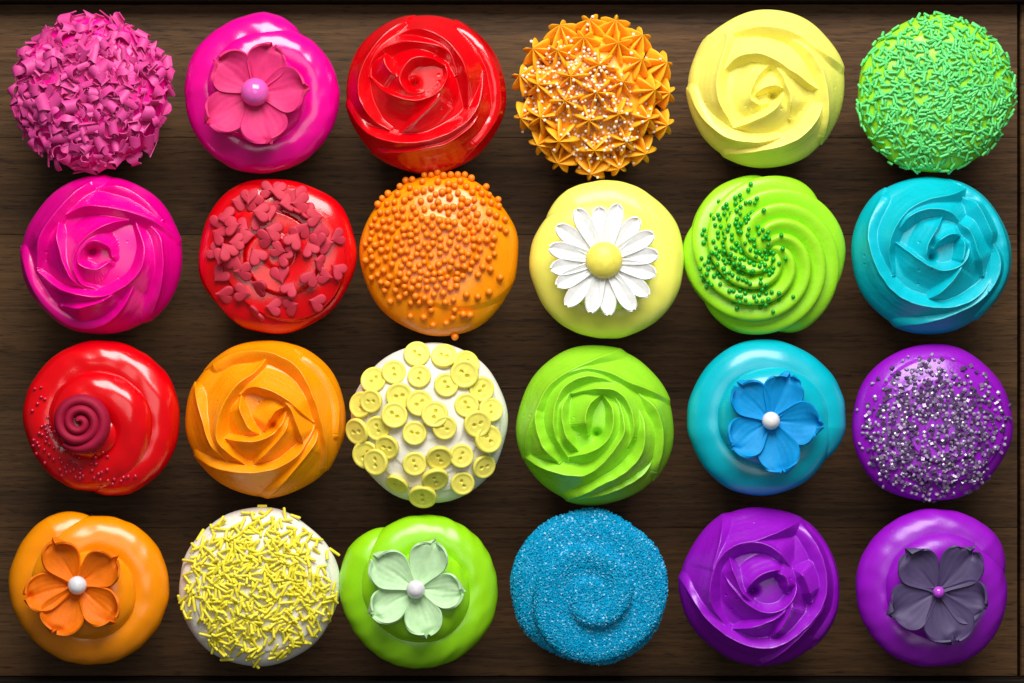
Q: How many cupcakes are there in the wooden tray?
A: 24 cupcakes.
